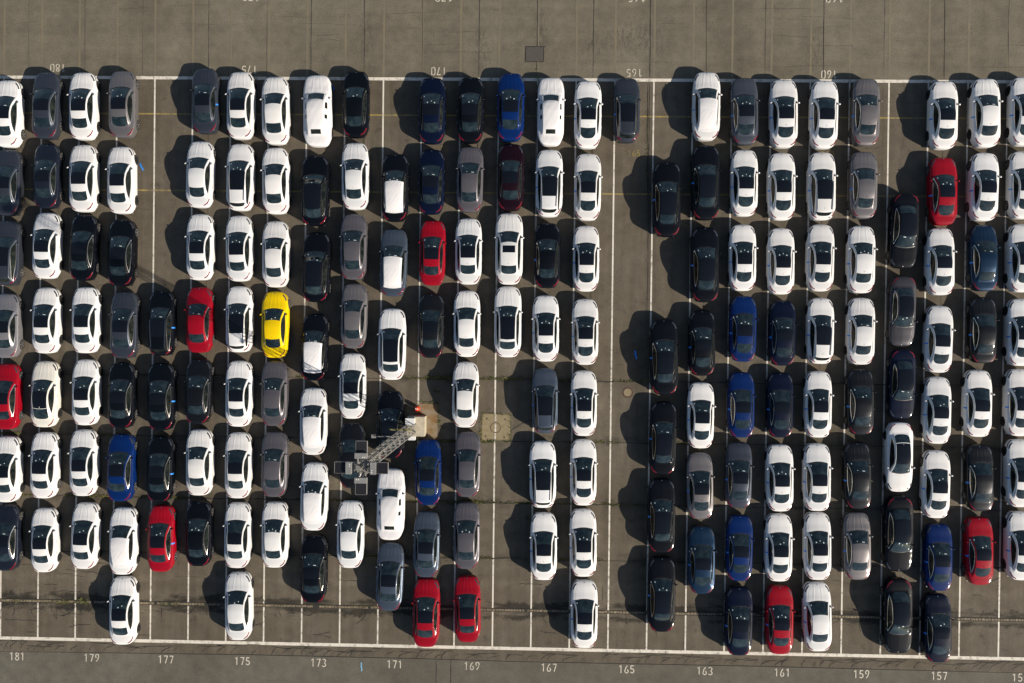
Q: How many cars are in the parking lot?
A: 181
